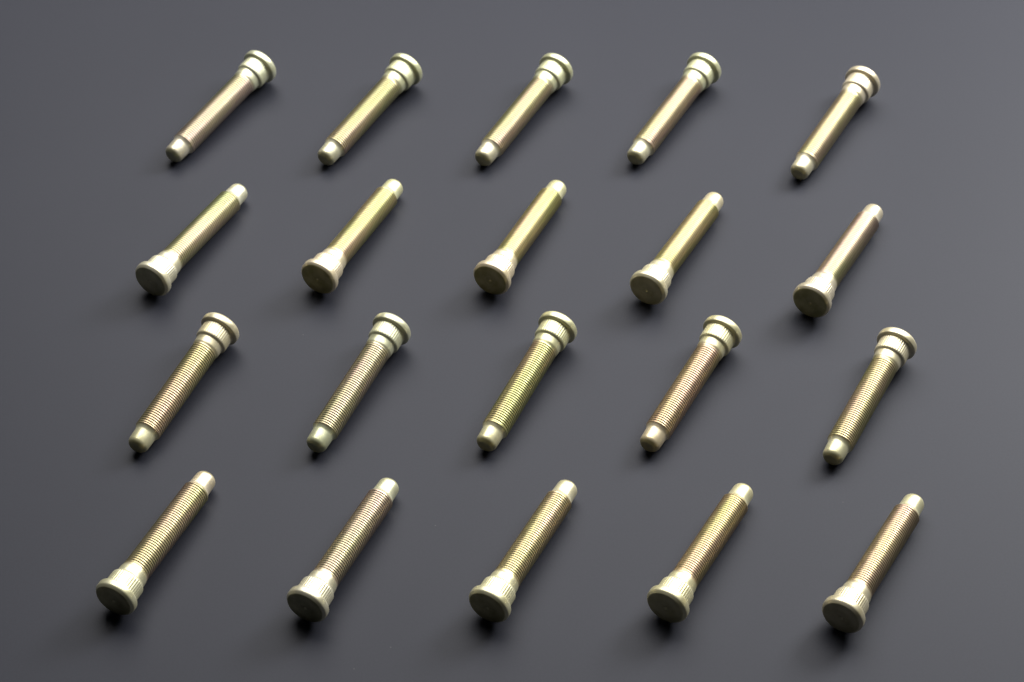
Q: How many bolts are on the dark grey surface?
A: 20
